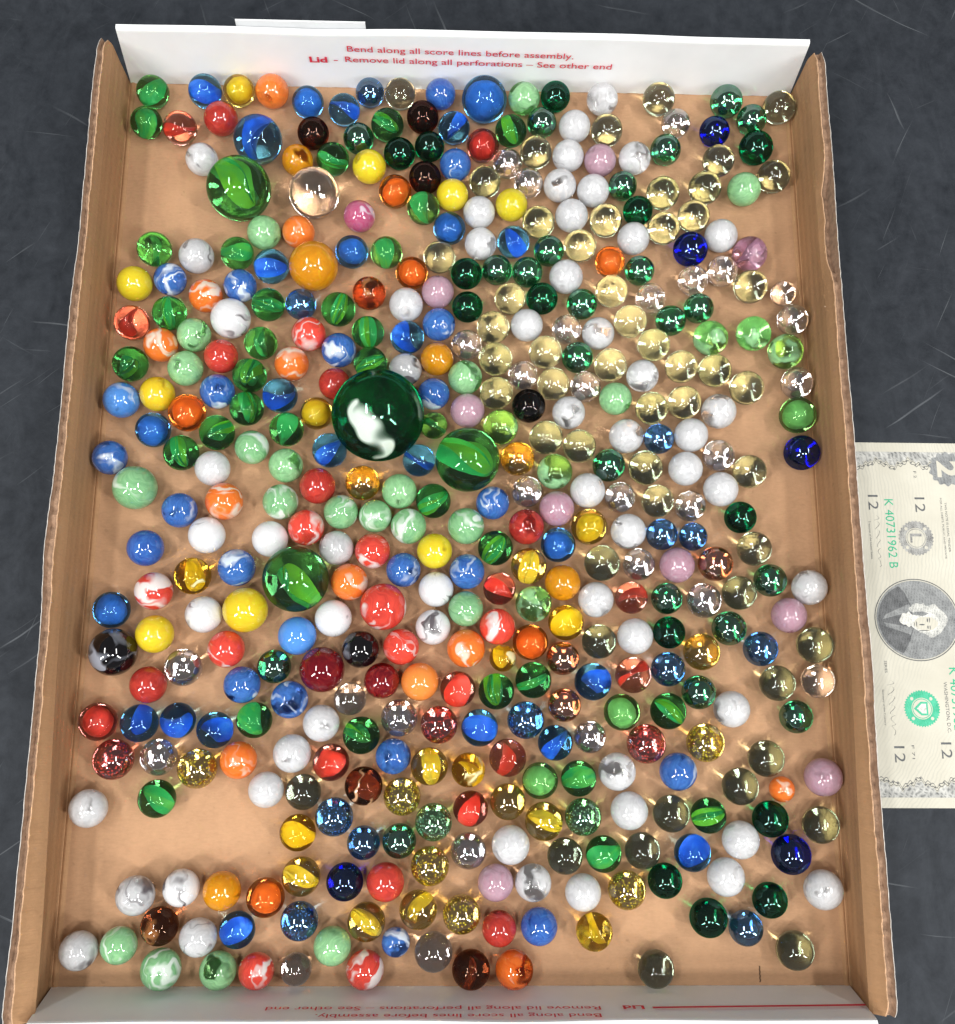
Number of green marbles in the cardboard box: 105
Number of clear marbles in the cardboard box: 81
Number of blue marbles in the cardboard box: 65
